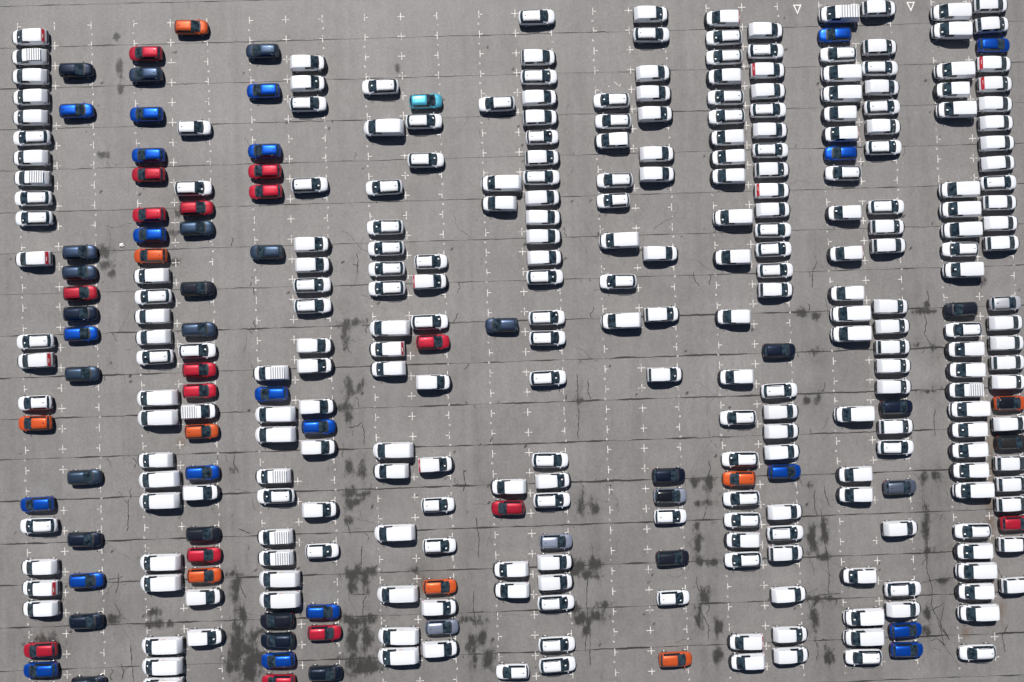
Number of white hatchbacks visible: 11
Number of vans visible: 189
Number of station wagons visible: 72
